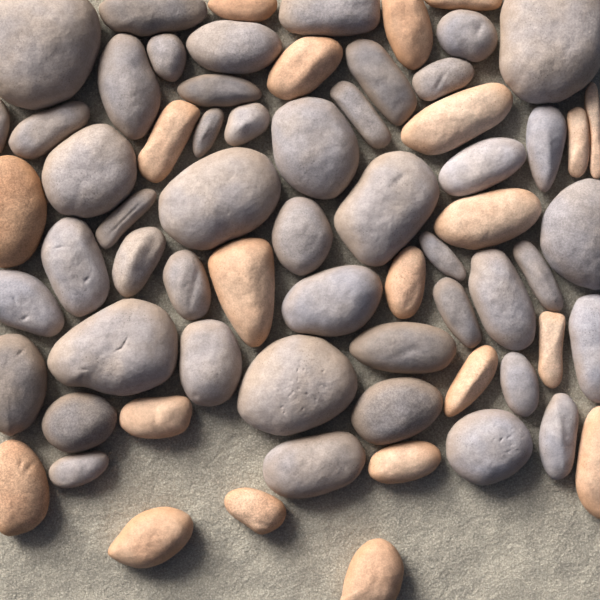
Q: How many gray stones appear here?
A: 47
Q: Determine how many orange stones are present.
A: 21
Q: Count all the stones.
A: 68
